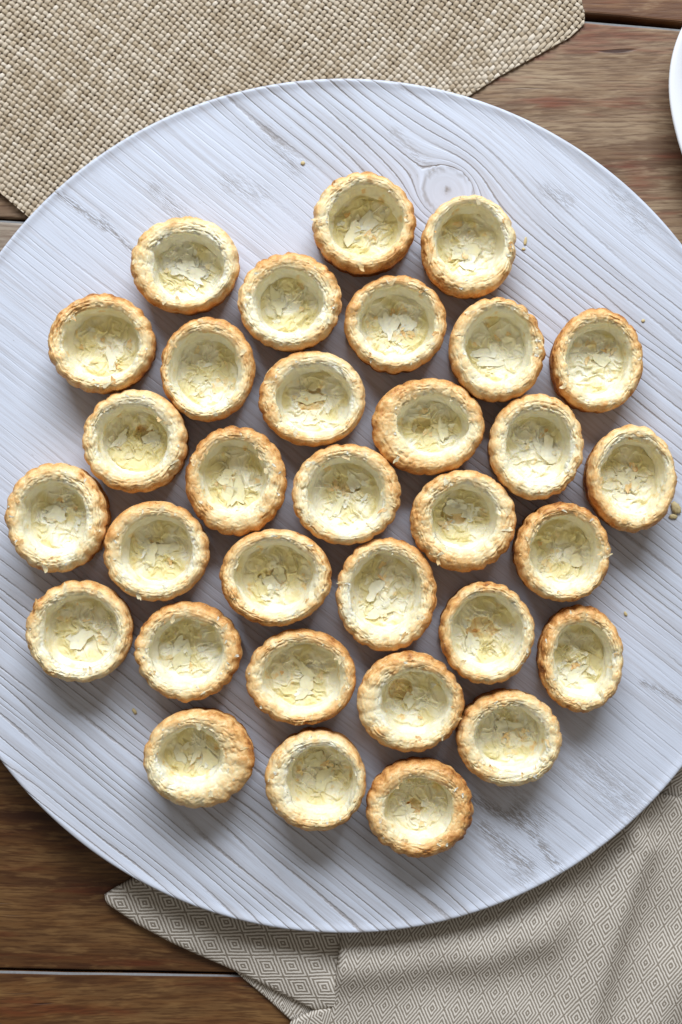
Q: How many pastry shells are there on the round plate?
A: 32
